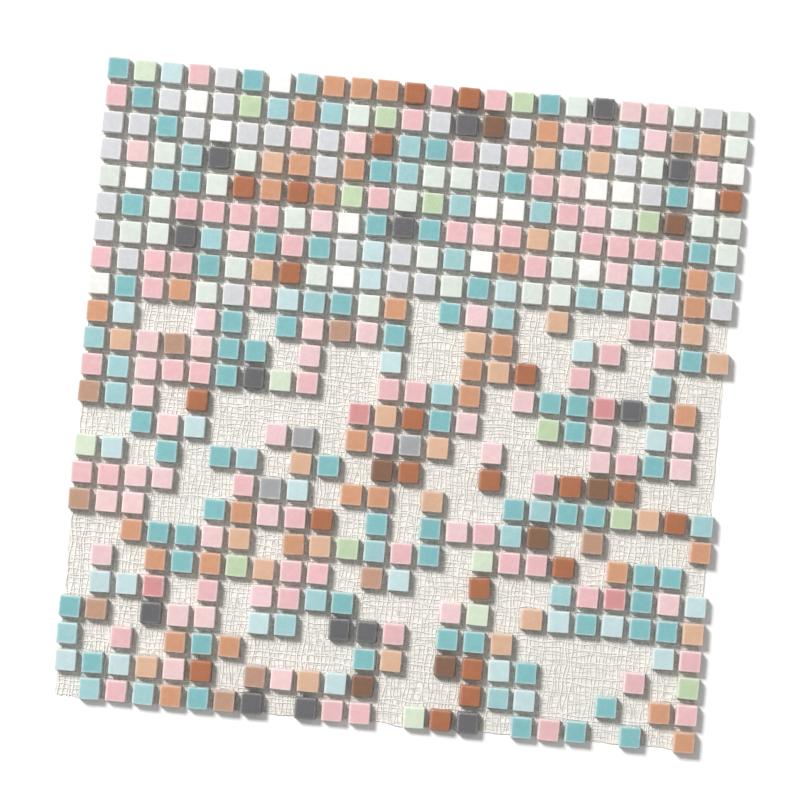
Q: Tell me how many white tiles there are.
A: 75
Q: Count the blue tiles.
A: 129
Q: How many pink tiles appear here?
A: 115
